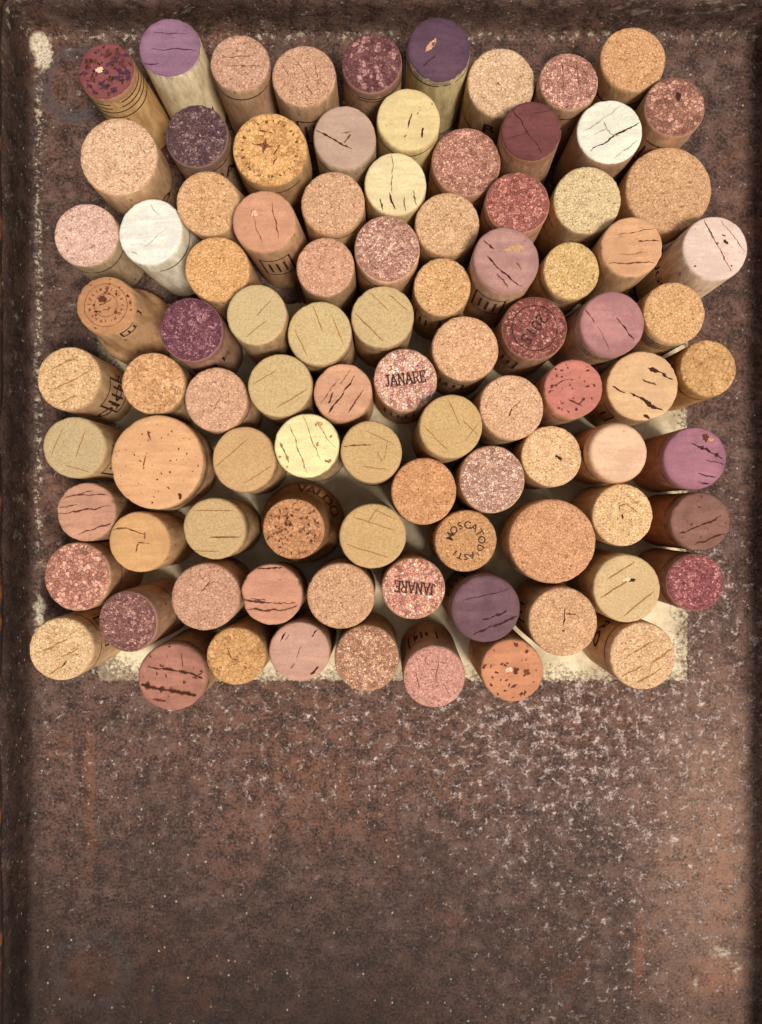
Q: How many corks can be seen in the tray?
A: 93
